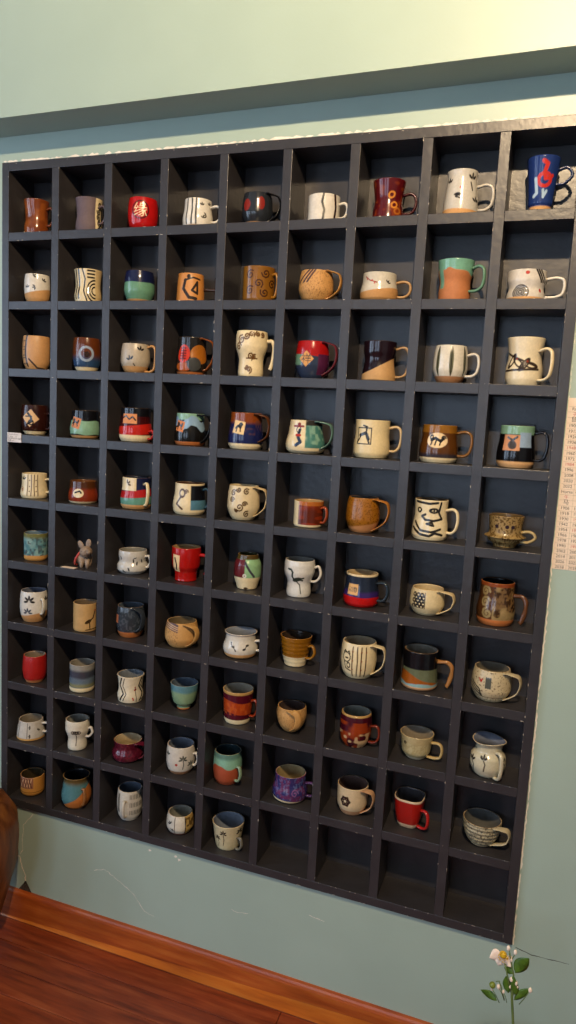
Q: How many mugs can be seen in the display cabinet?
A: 85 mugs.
